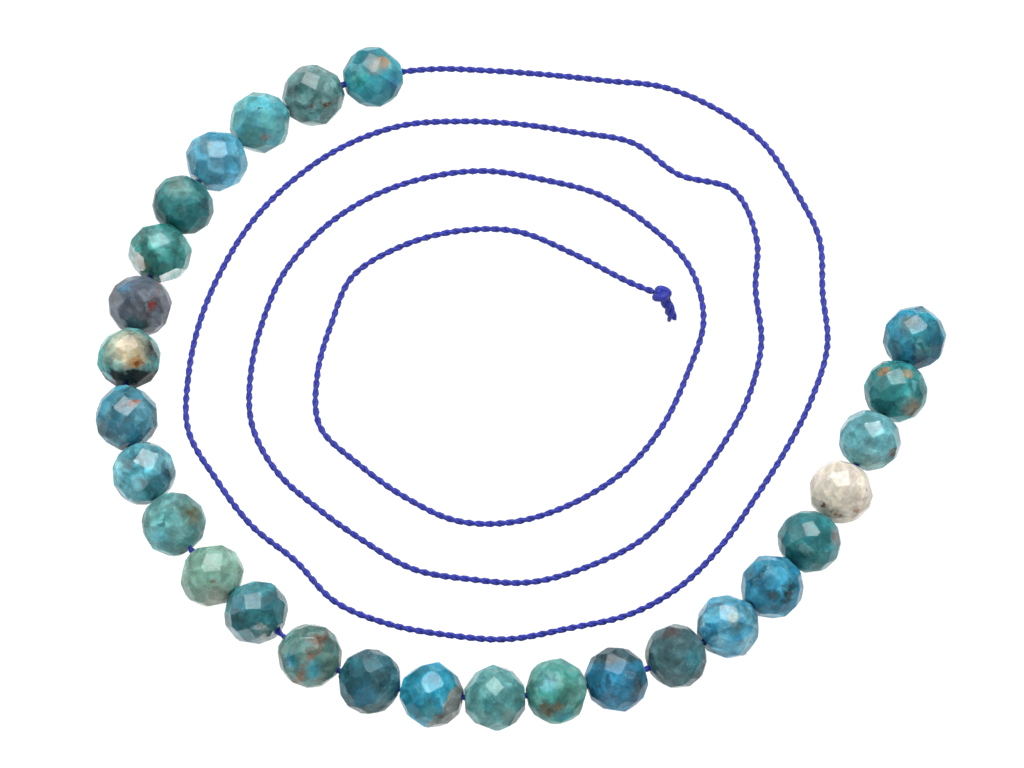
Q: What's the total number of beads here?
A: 27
